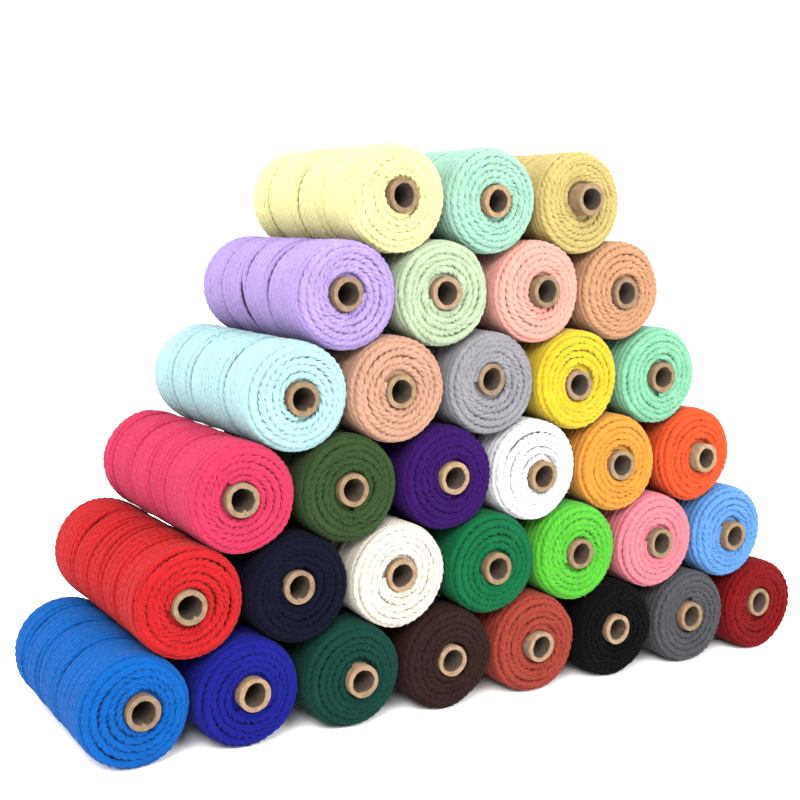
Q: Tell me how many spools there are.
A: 33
